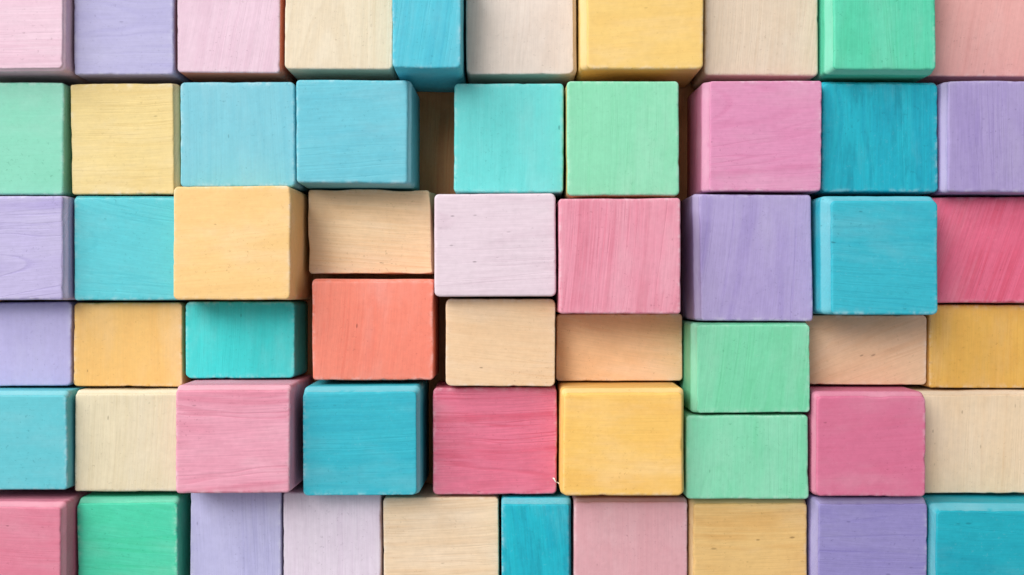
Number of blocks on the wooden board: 56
